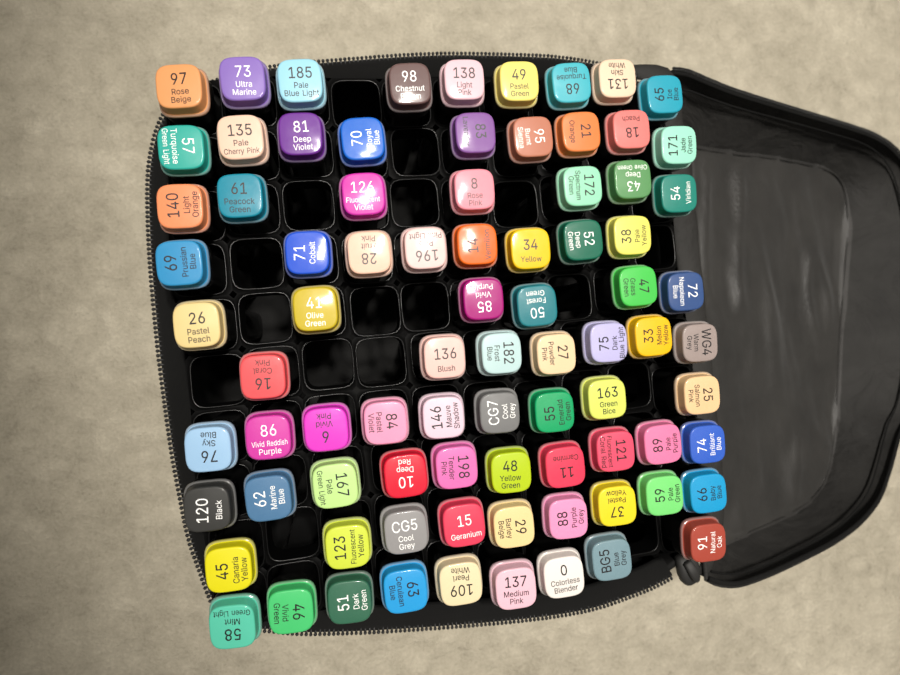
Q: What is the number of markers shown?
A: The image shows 83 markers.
